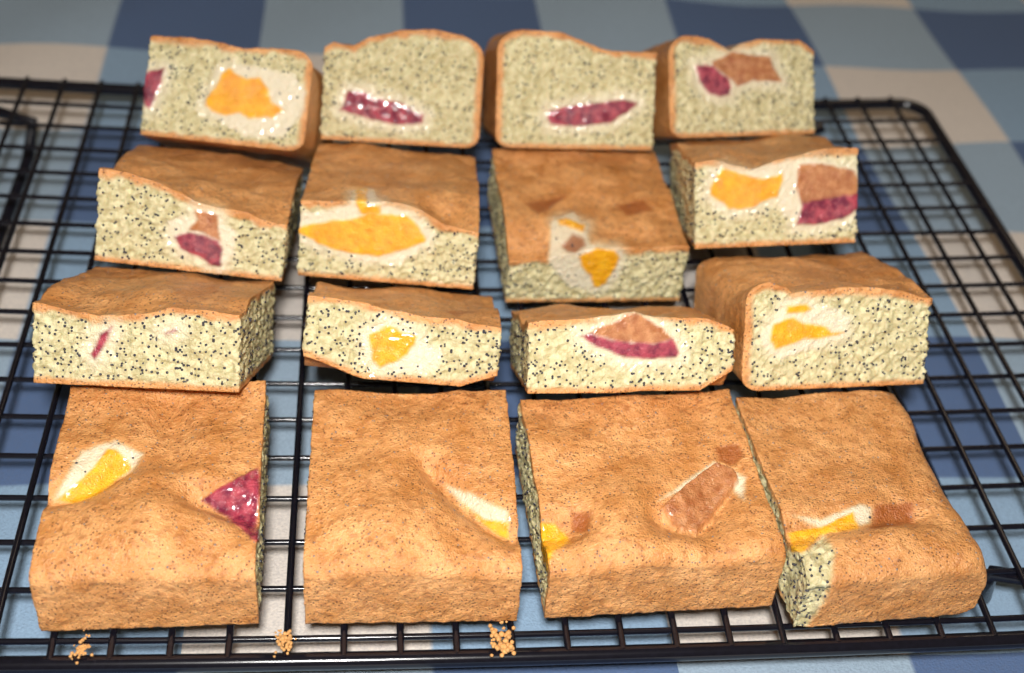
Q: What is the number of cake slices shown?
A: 16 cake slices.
